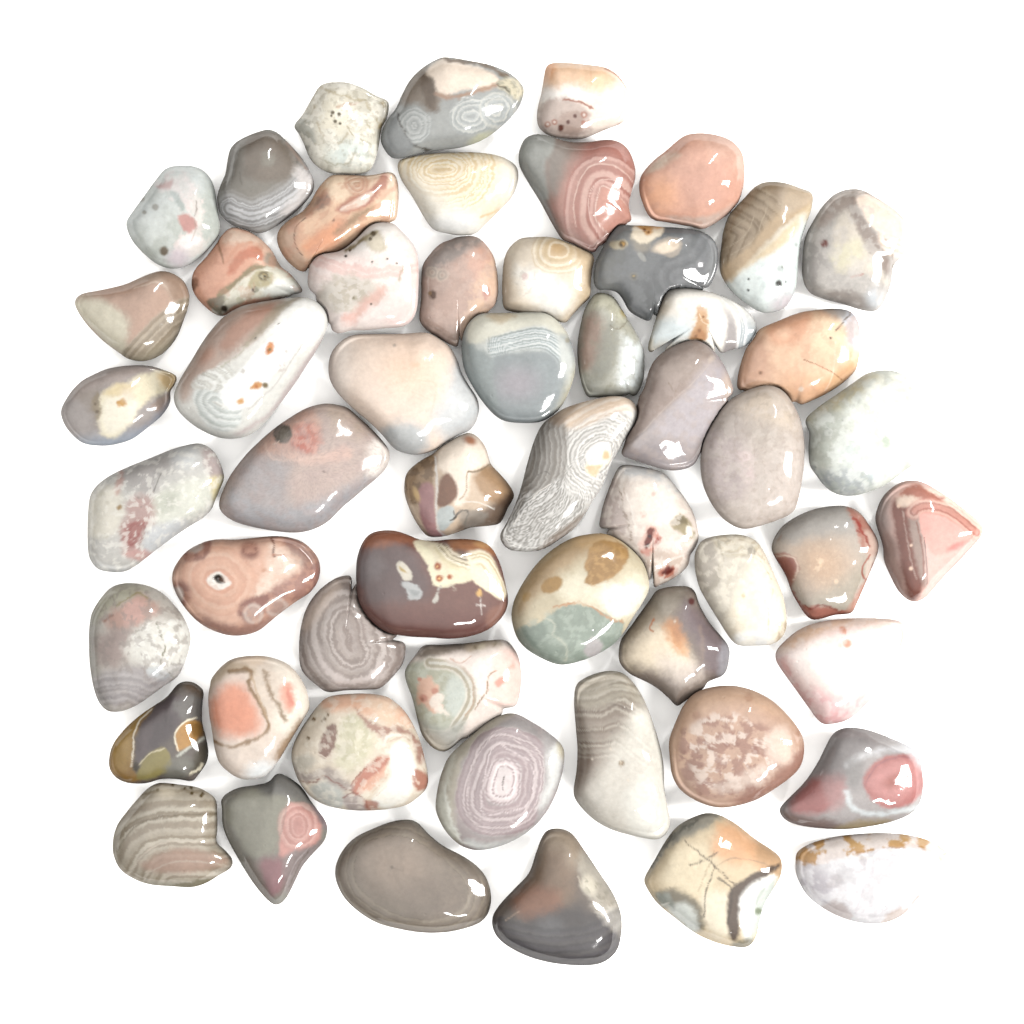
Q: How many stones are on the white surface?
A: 56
